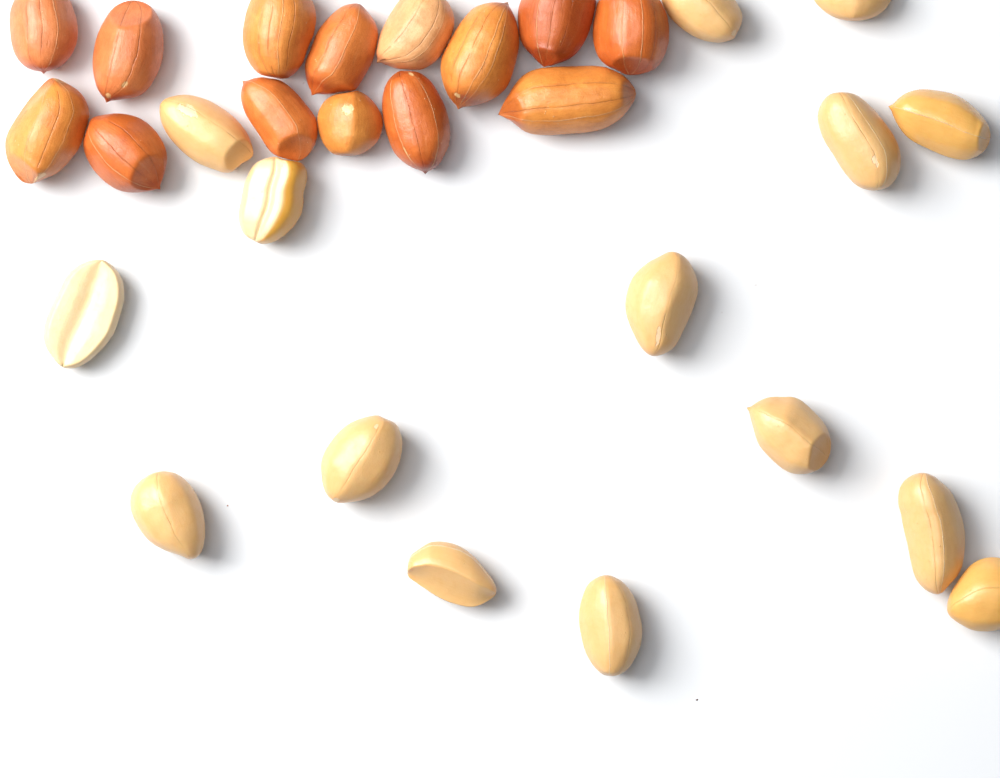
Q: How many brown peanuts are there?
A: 14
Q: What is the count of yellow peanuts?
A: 15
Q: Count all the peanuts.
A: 29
